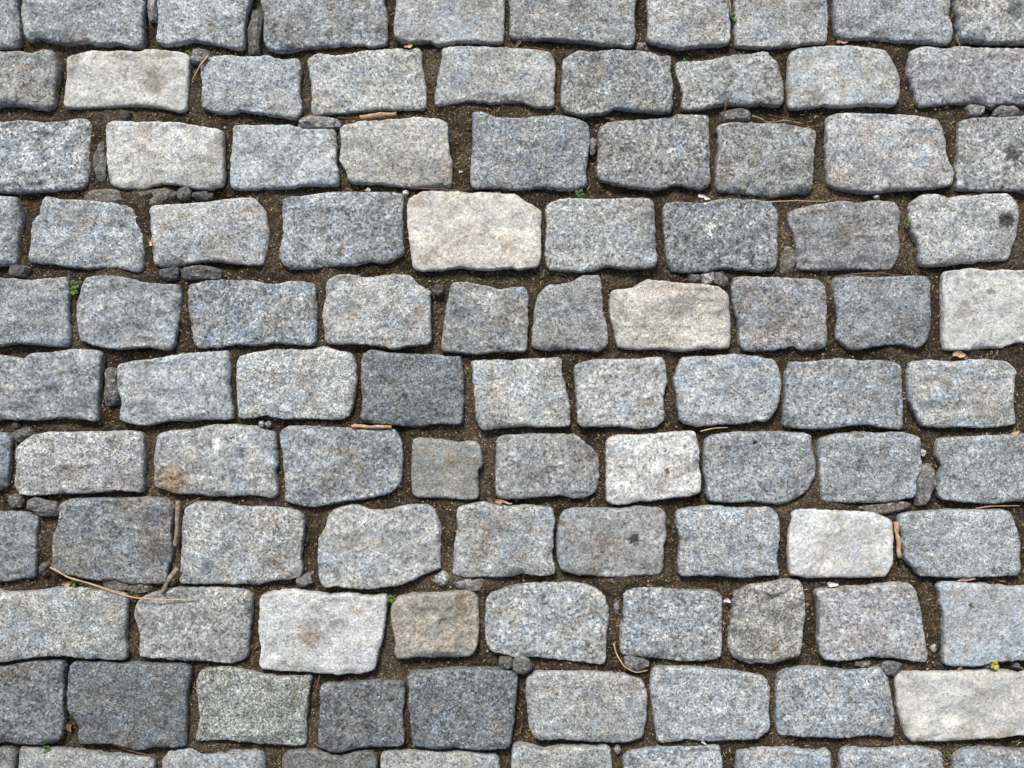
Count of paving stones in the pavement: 103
